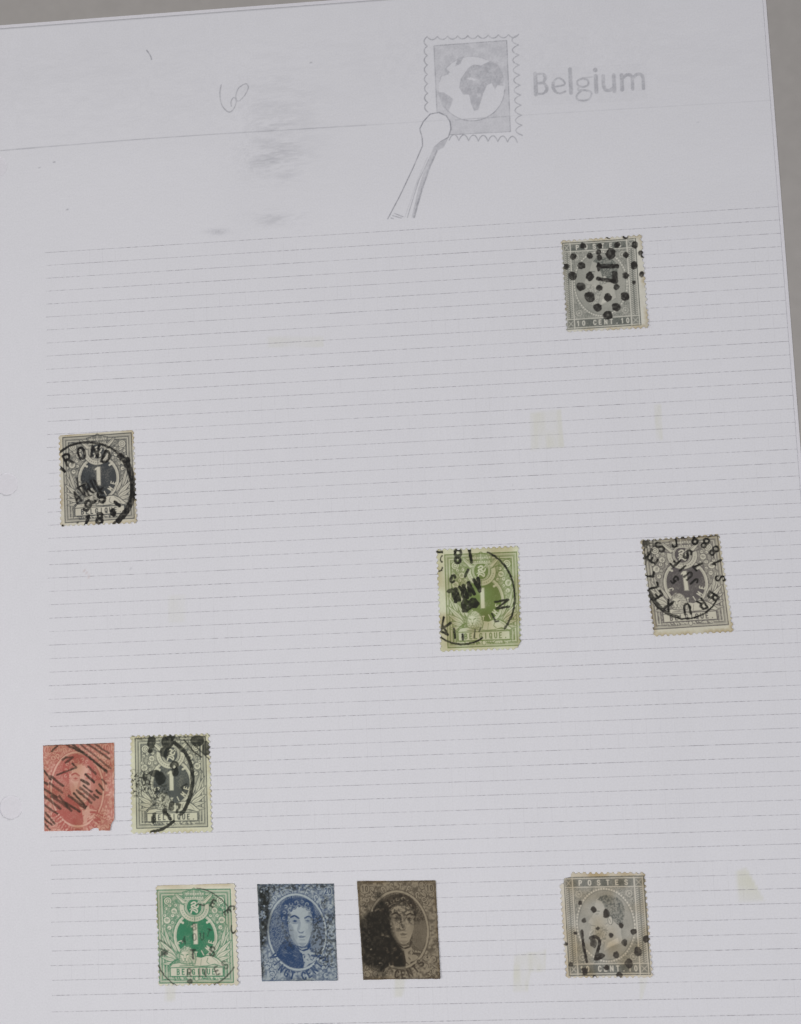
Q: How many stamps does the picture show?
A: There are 10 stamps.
